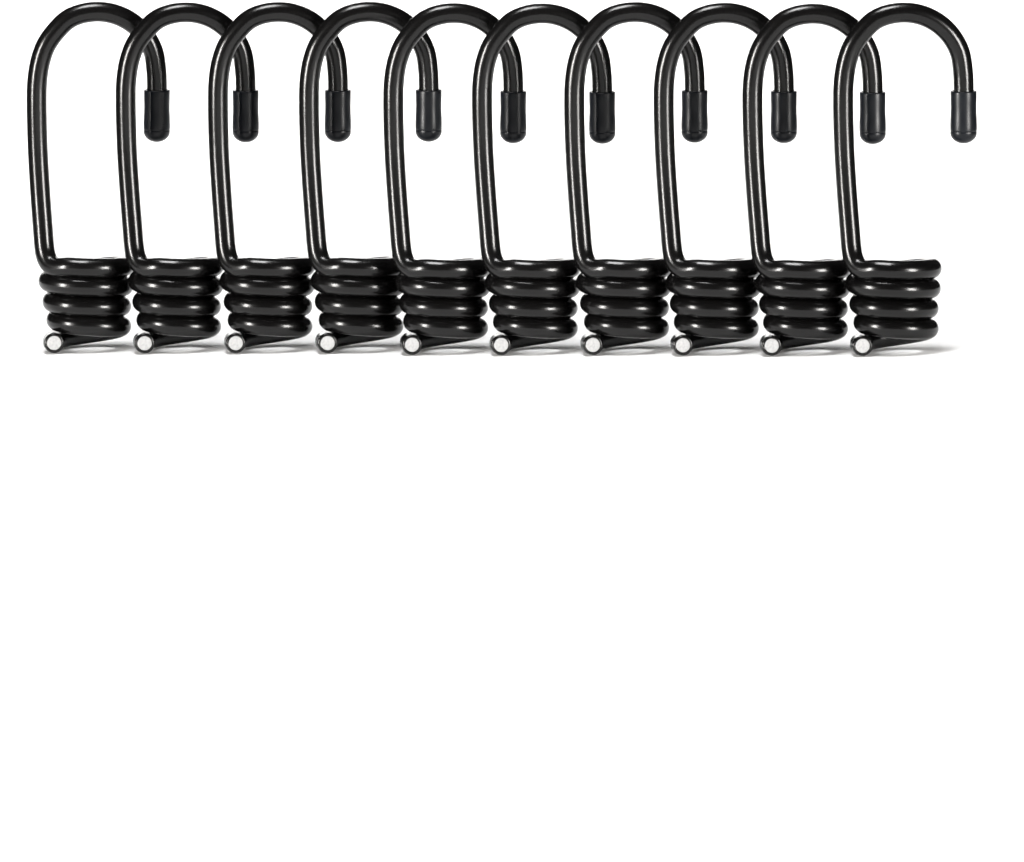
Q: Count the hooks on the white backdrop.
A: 10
